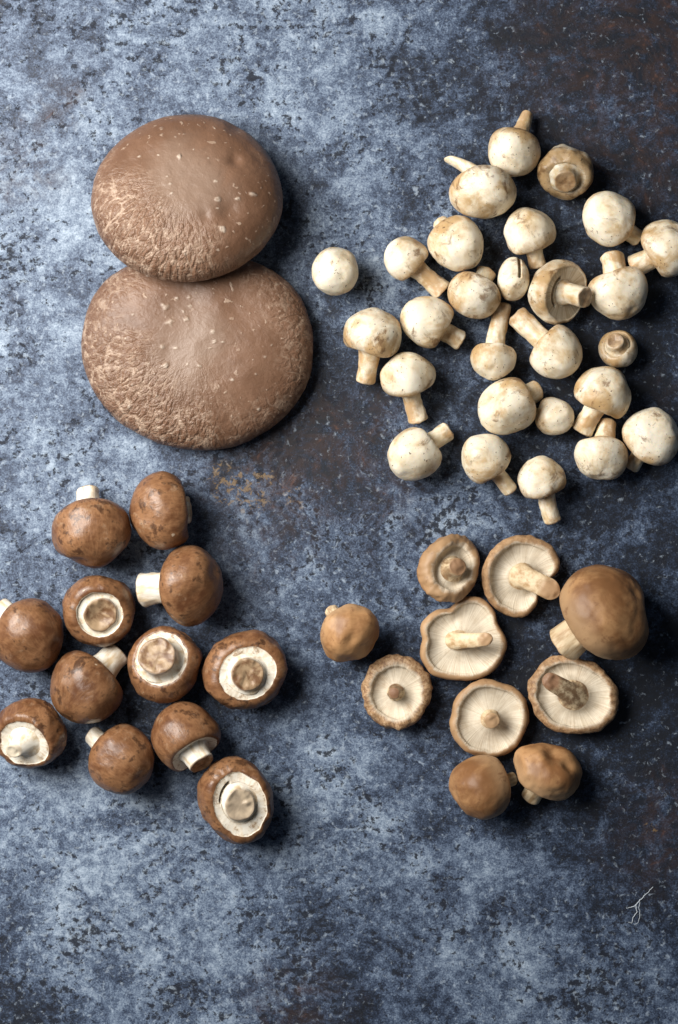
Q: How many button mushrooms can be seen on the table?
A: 27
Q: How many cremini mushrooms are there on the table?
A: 12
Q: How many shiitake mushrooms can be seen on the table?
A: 10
